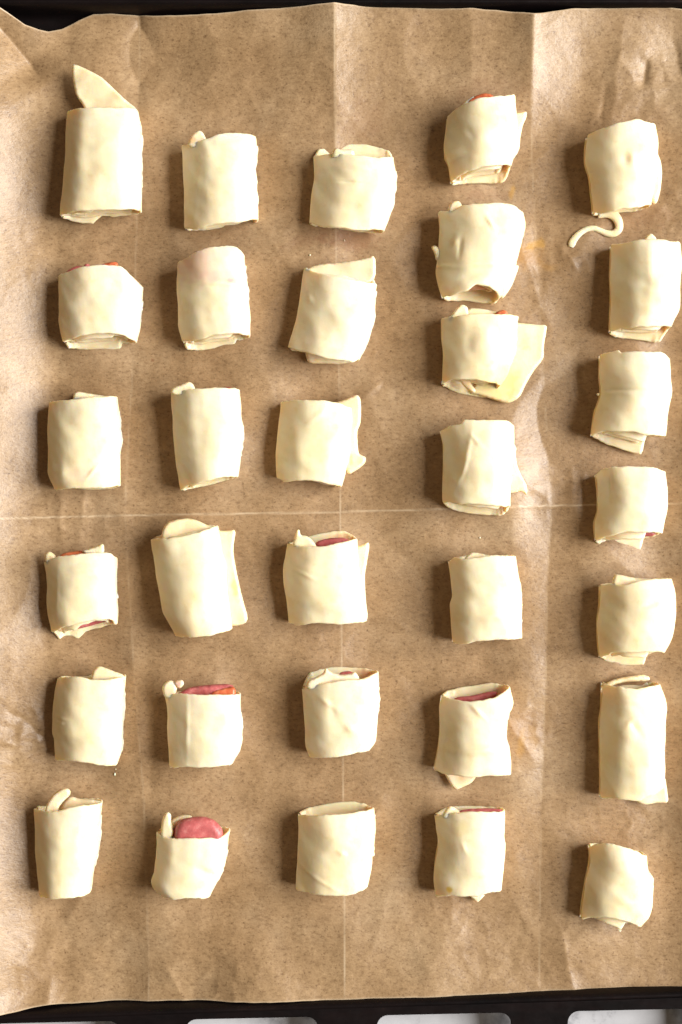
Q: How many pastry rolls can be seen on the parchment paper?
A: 32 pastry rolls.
